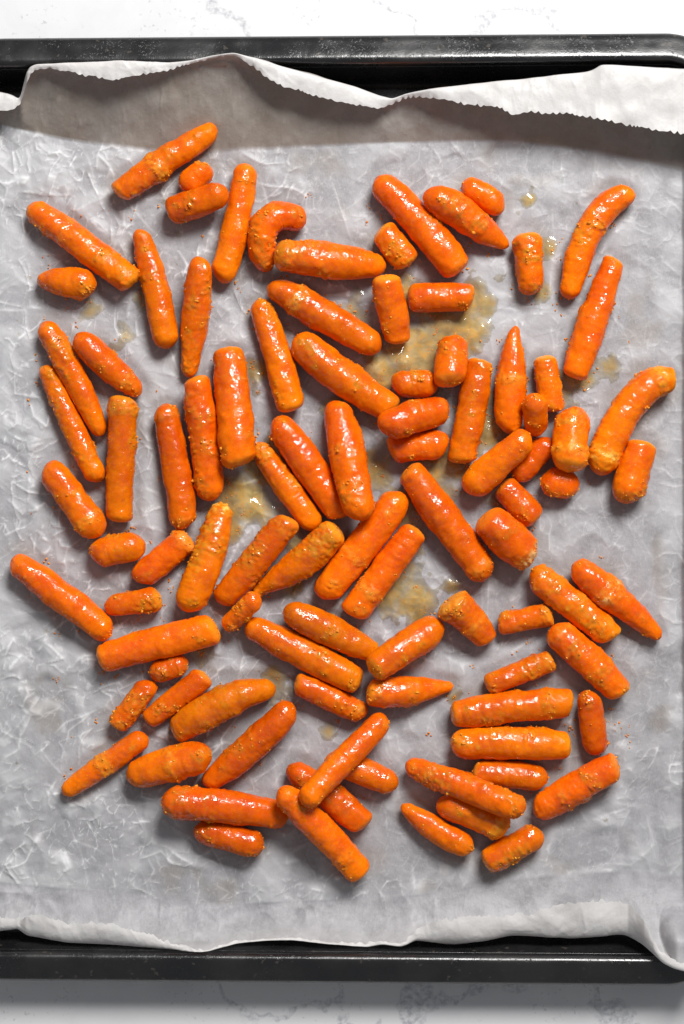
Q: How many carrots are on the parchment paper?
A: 94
